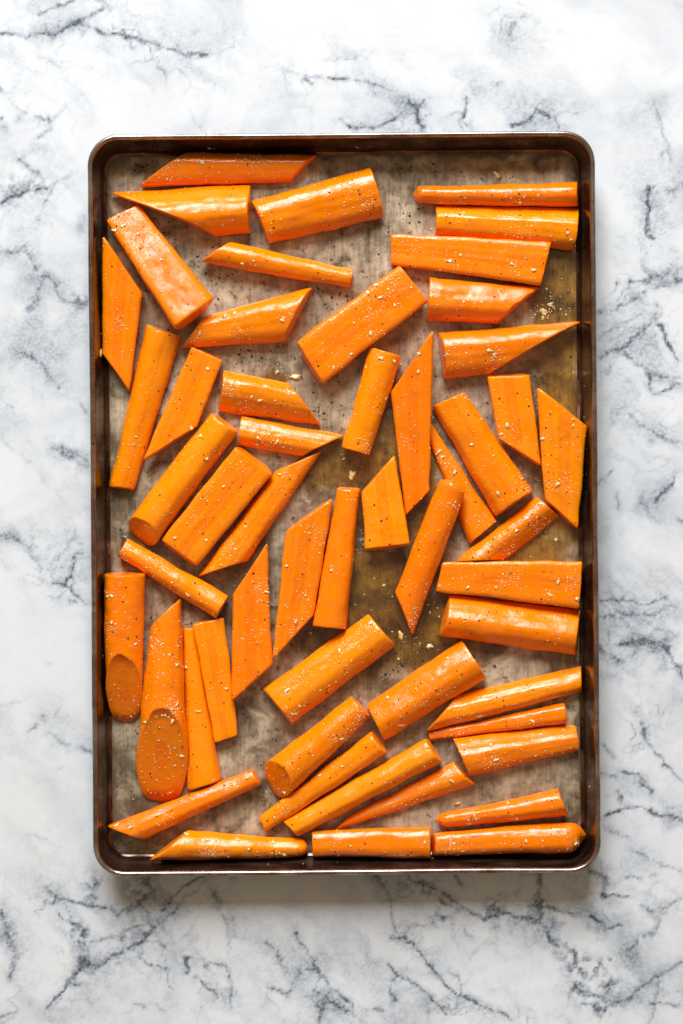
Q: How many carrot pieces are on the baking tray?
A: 53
